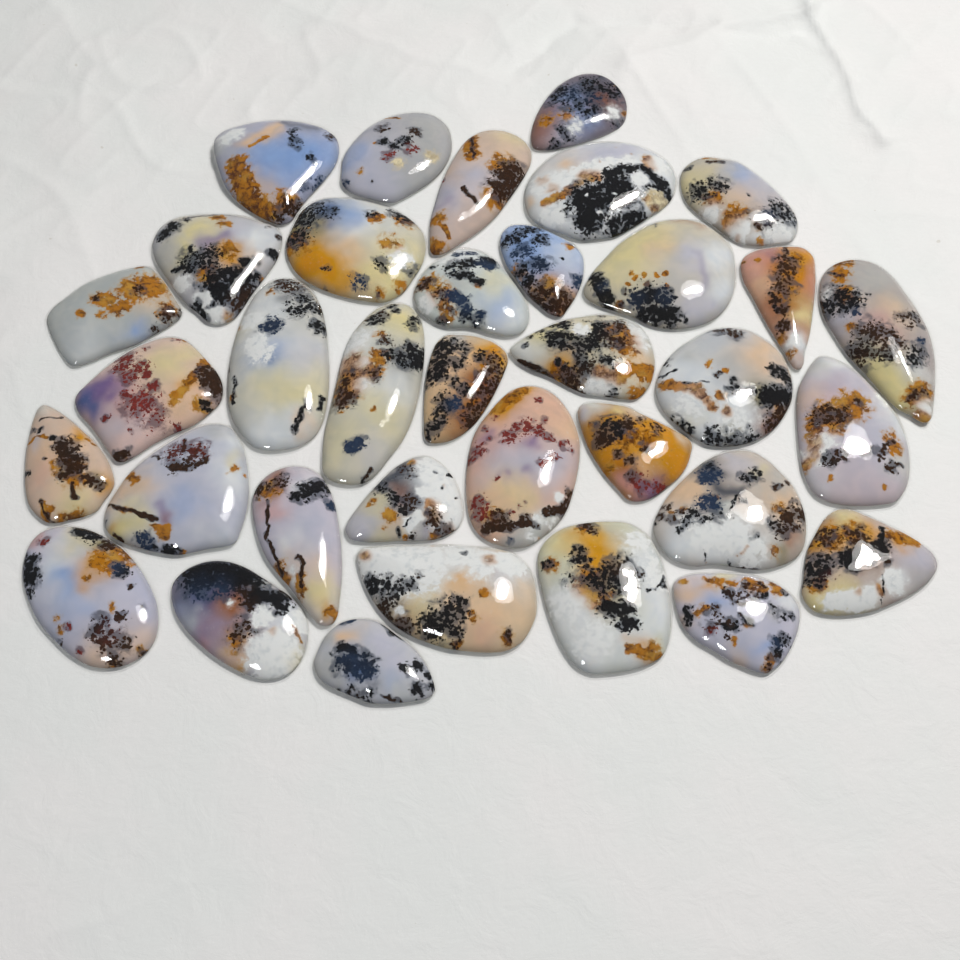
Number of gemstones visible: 35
